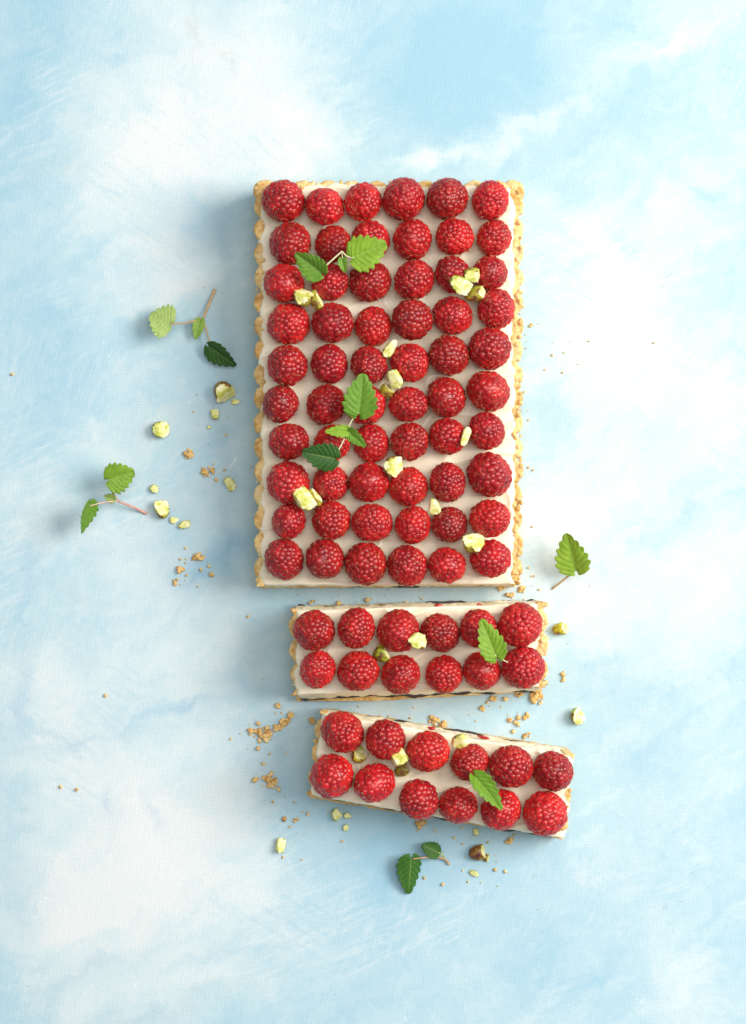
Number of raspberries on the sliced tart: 84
